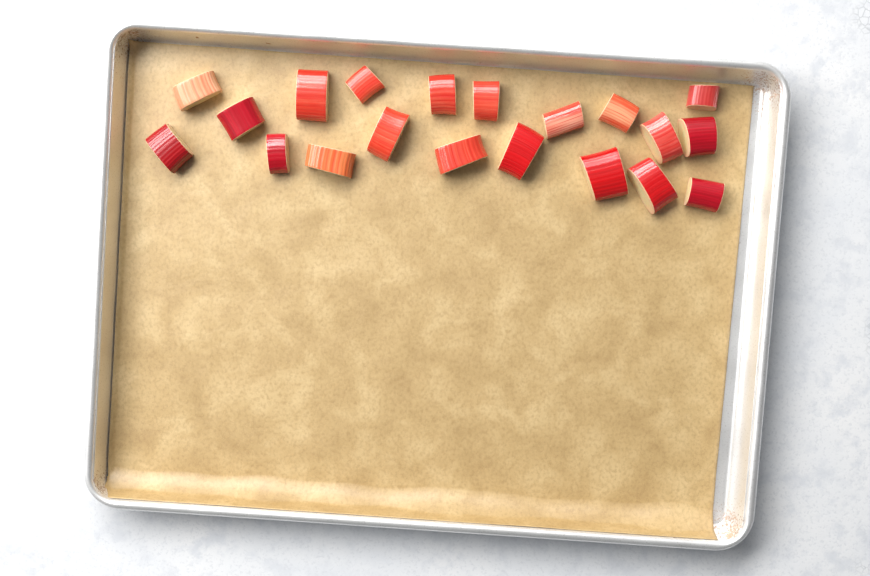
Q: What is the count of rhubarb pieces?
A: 20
